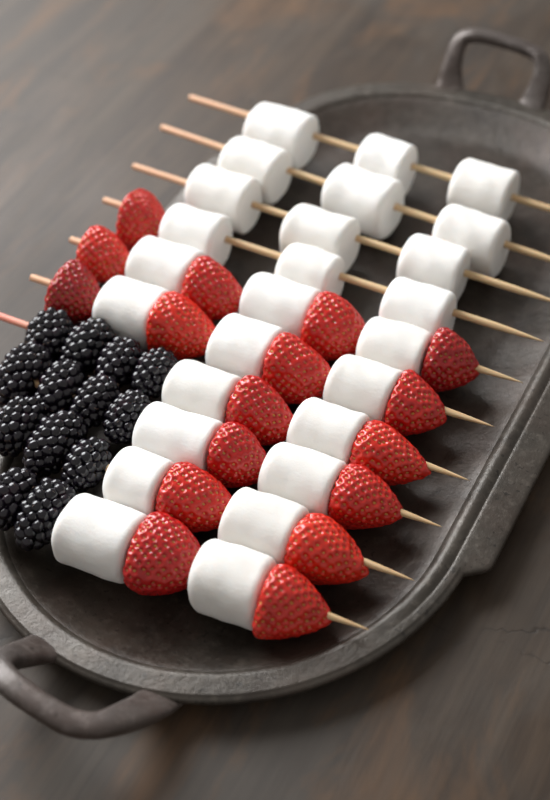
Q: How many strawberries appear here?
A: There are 17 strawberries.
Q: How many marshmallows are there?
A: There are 26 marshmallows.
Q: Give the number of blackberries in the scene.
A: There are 13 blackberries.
